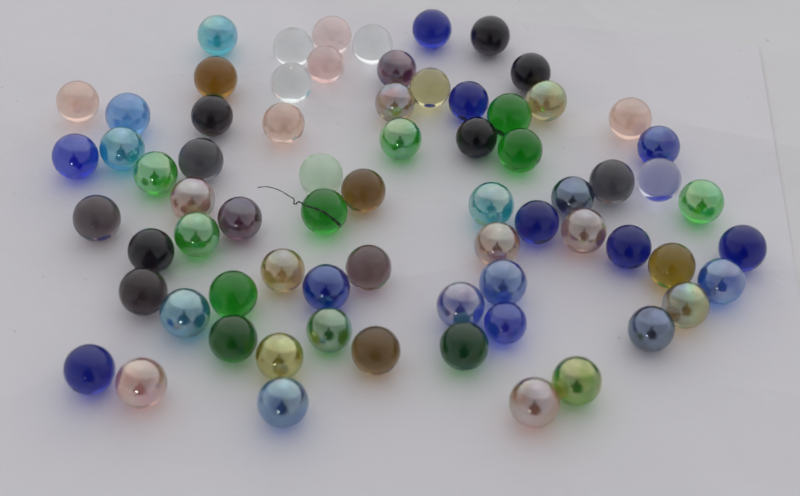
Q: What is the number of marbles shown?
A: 70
